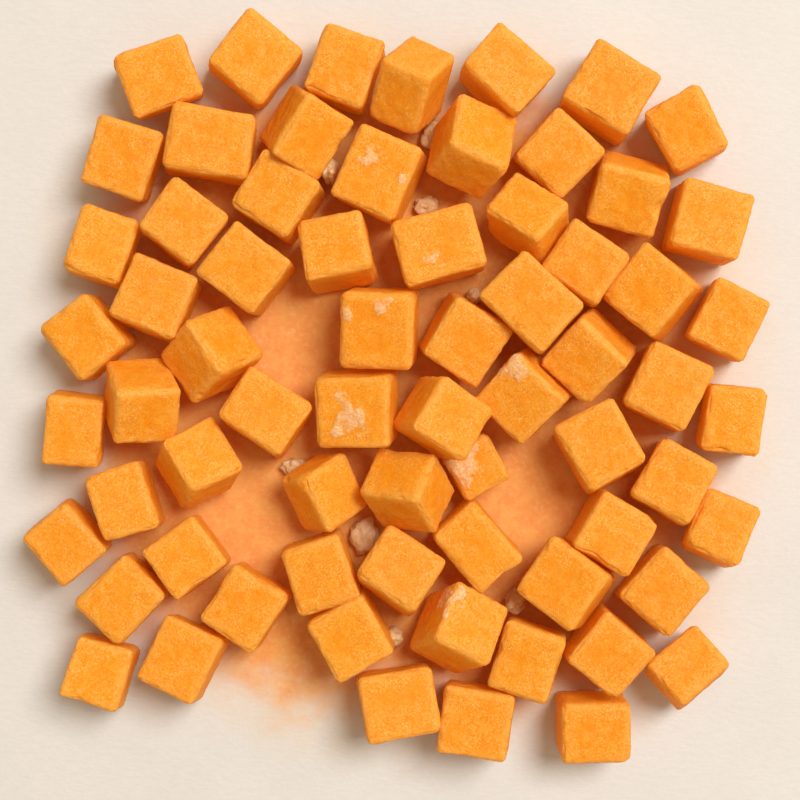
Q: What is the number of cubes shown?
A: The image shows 68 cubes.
